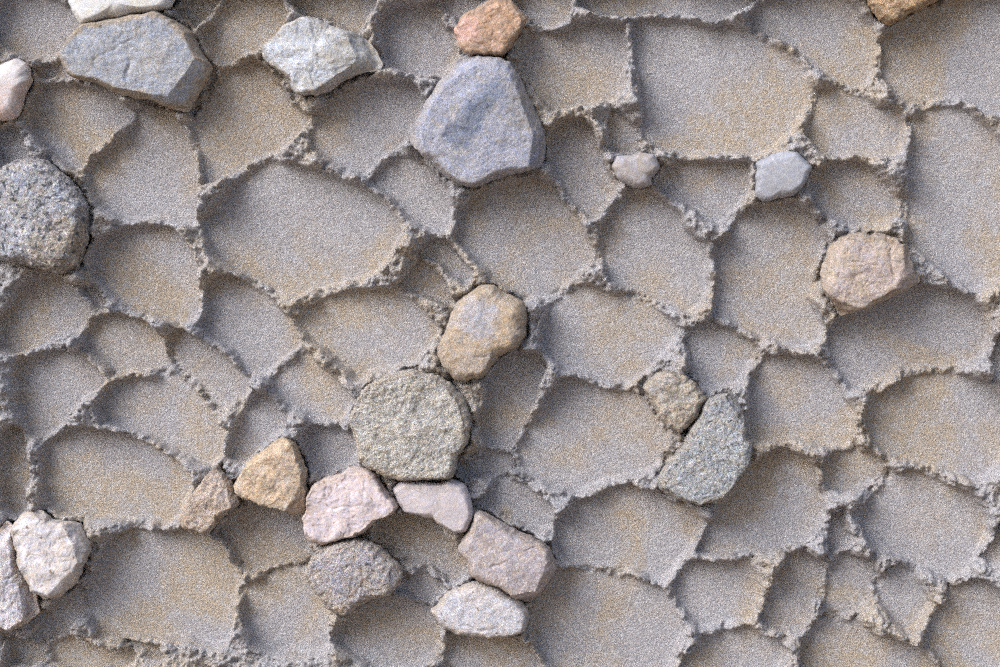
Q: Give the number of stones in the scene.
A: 24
